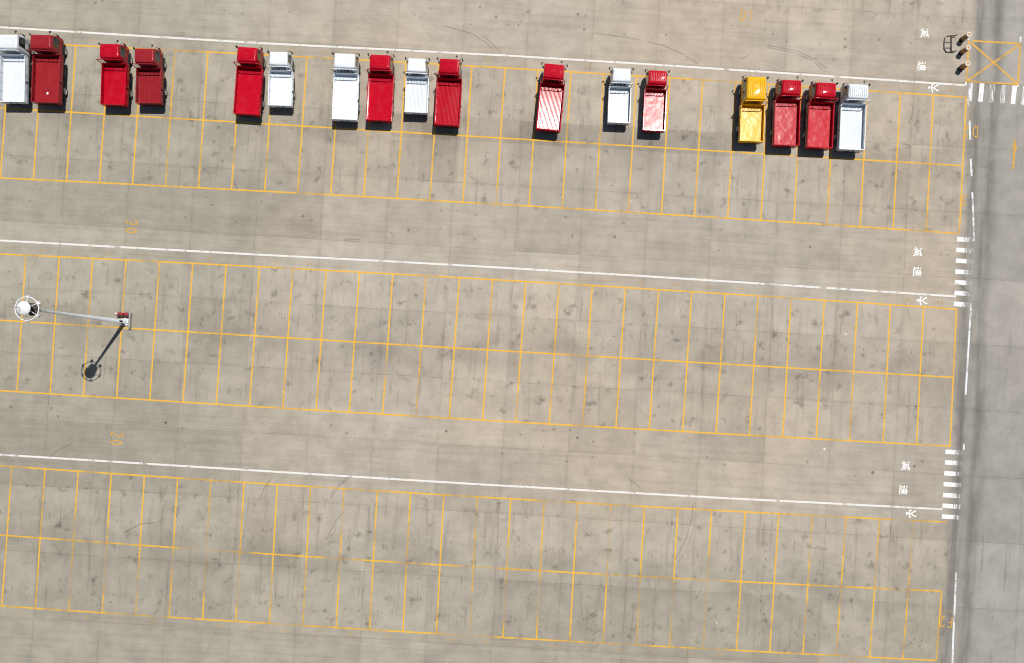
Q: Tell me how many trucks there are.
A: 17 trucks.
